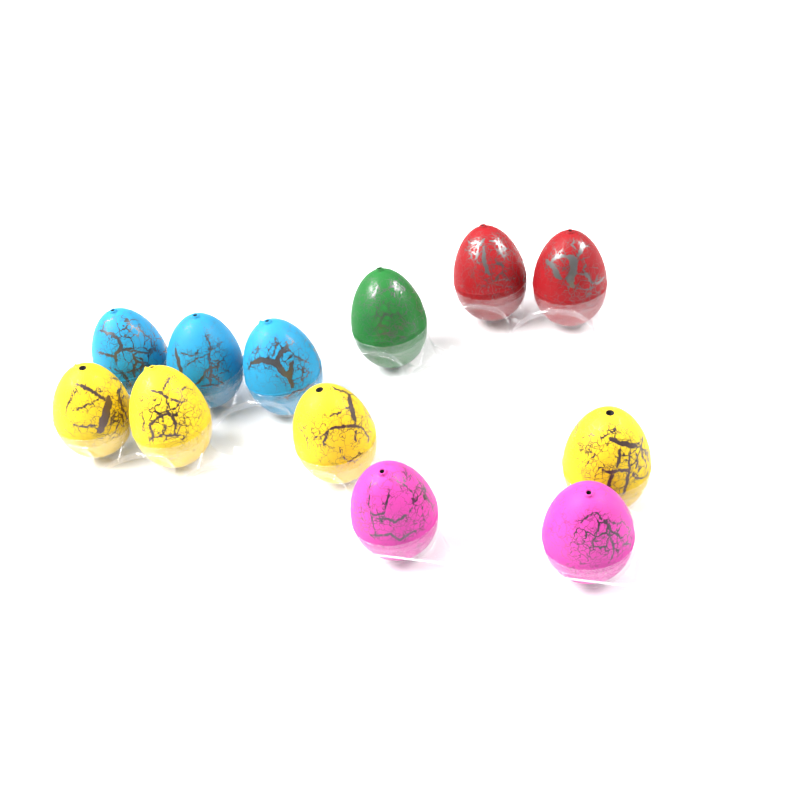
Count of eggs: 12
